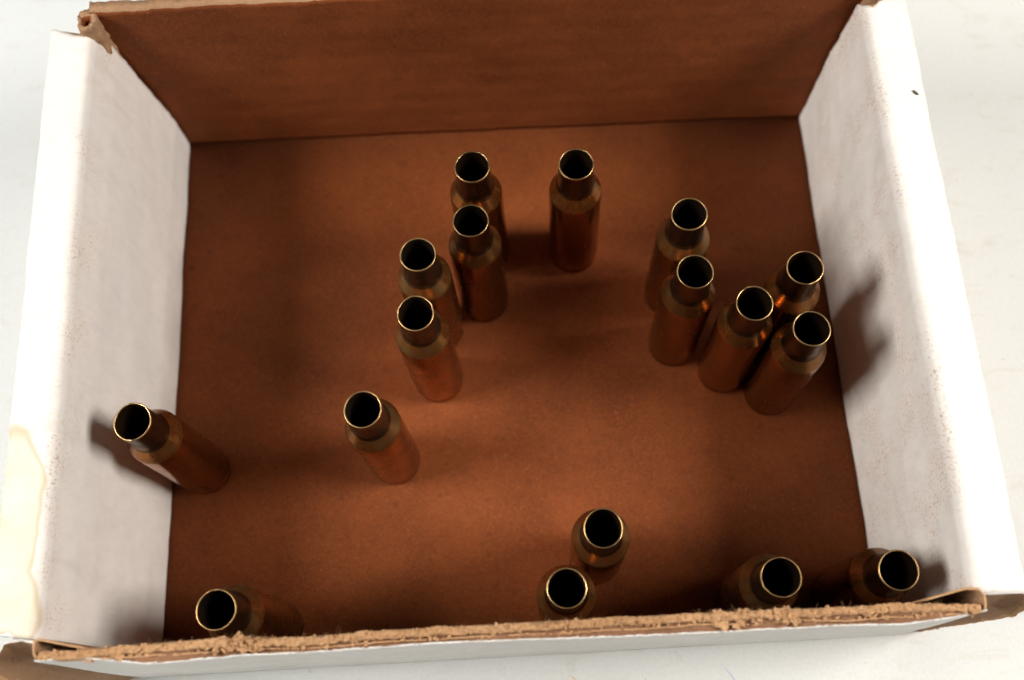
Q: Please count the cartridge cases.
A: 17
